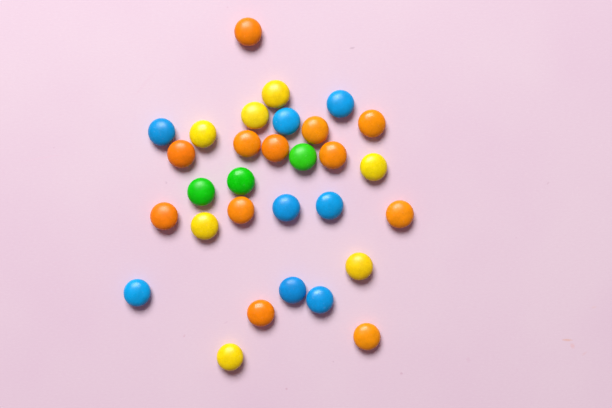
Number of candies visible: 30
